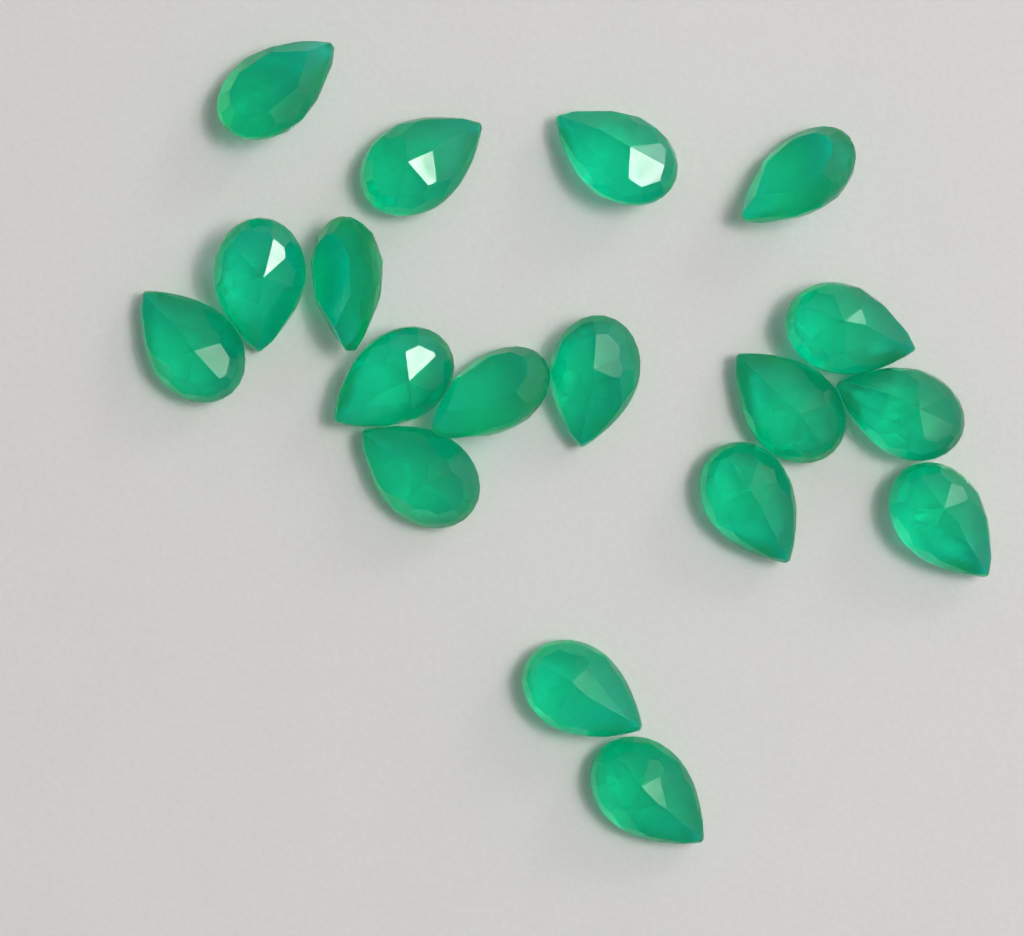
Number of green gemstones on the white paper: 18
